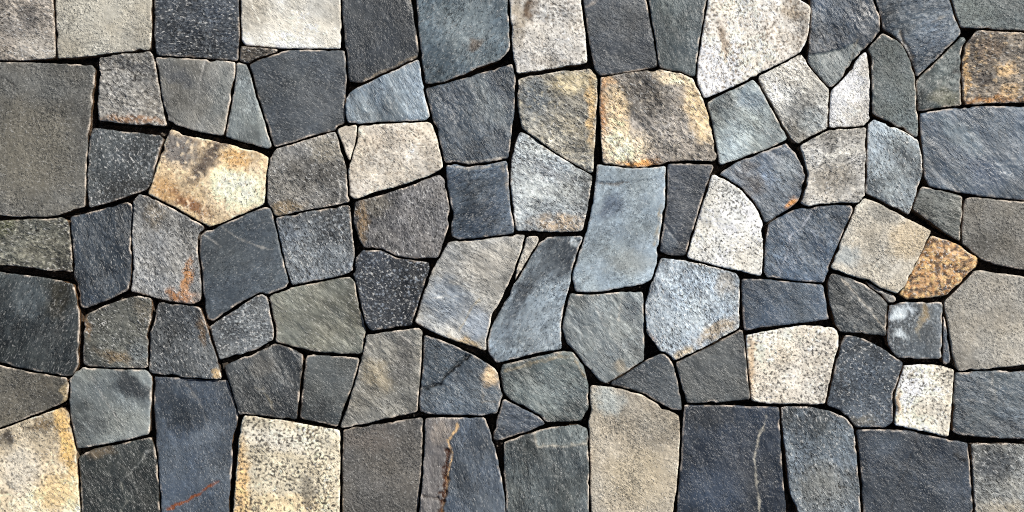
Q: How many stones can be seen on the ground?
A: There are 97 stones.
